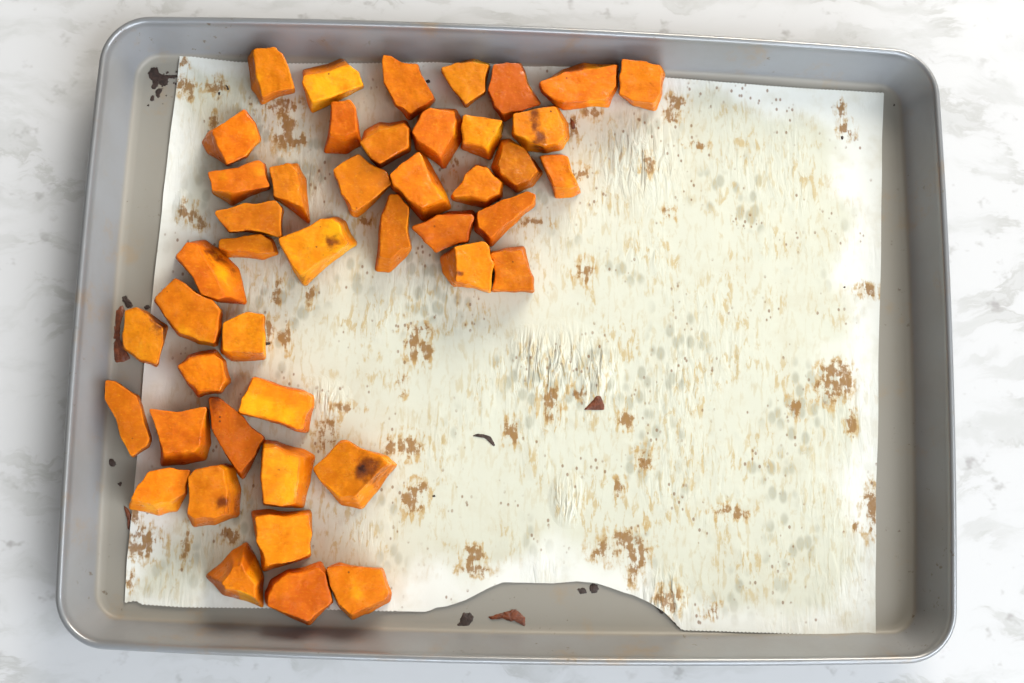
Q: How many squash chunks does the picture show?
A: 45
